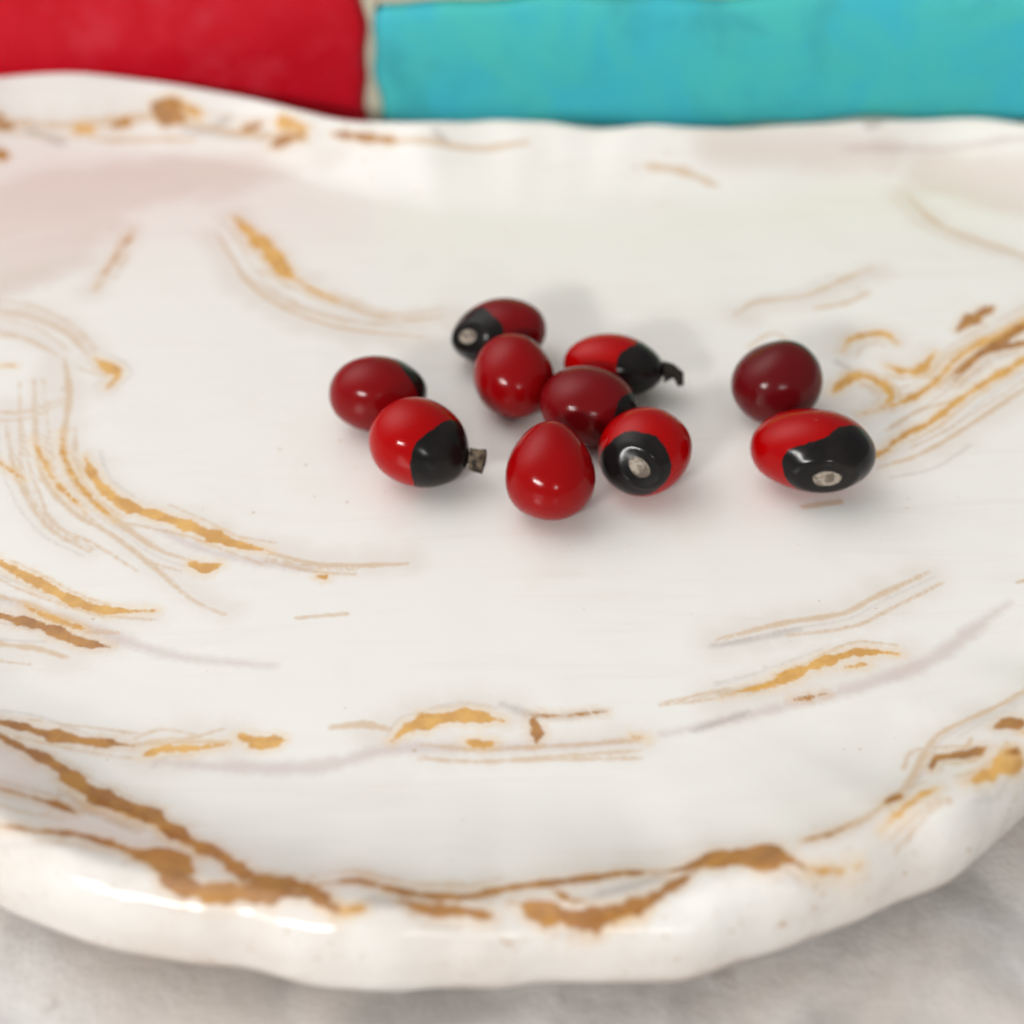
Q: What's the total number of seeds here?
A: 10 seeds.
